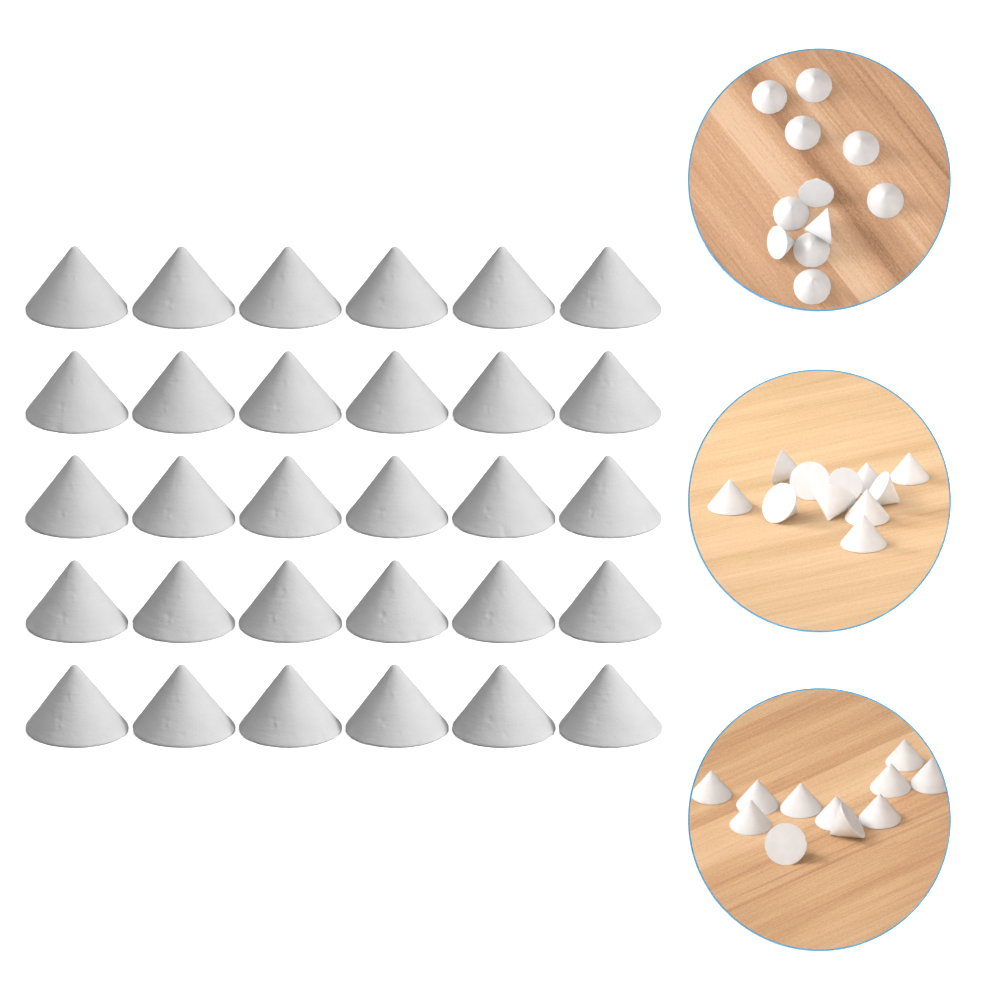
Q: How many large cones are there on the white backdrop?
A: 30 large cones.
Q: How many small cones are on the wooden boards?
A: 33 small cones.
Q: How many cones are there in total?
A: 63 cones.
